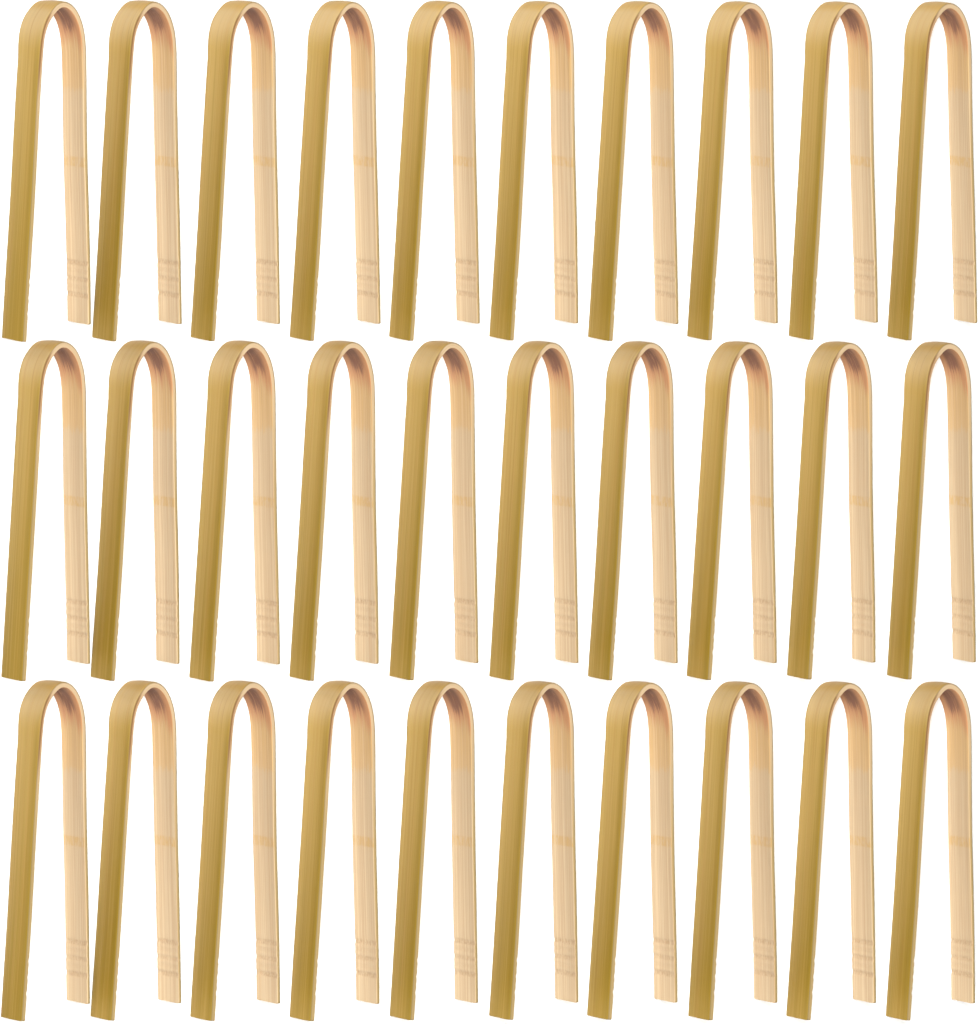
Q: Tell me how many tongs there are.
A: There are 30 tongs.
